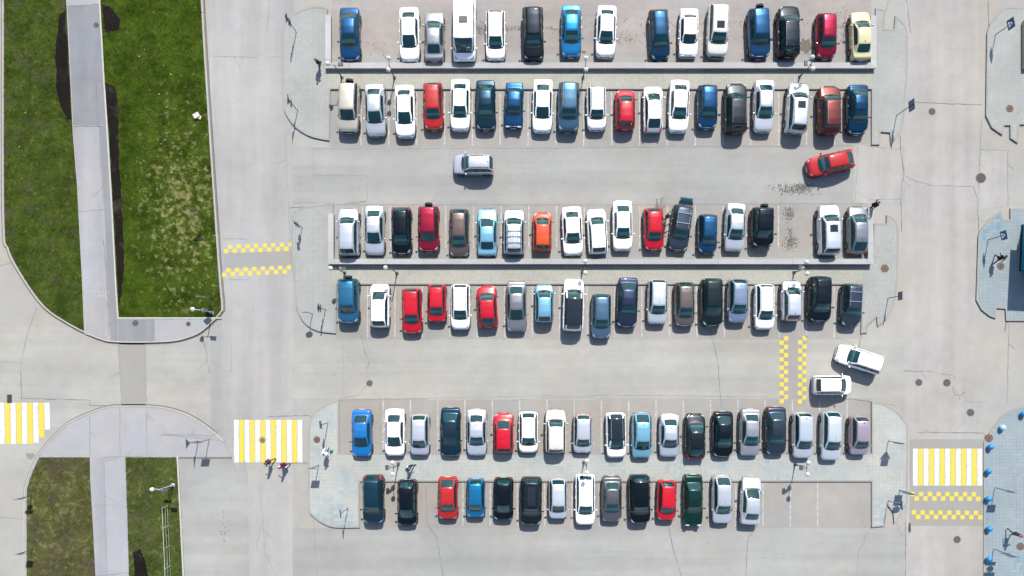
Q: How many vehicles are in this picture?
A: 108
